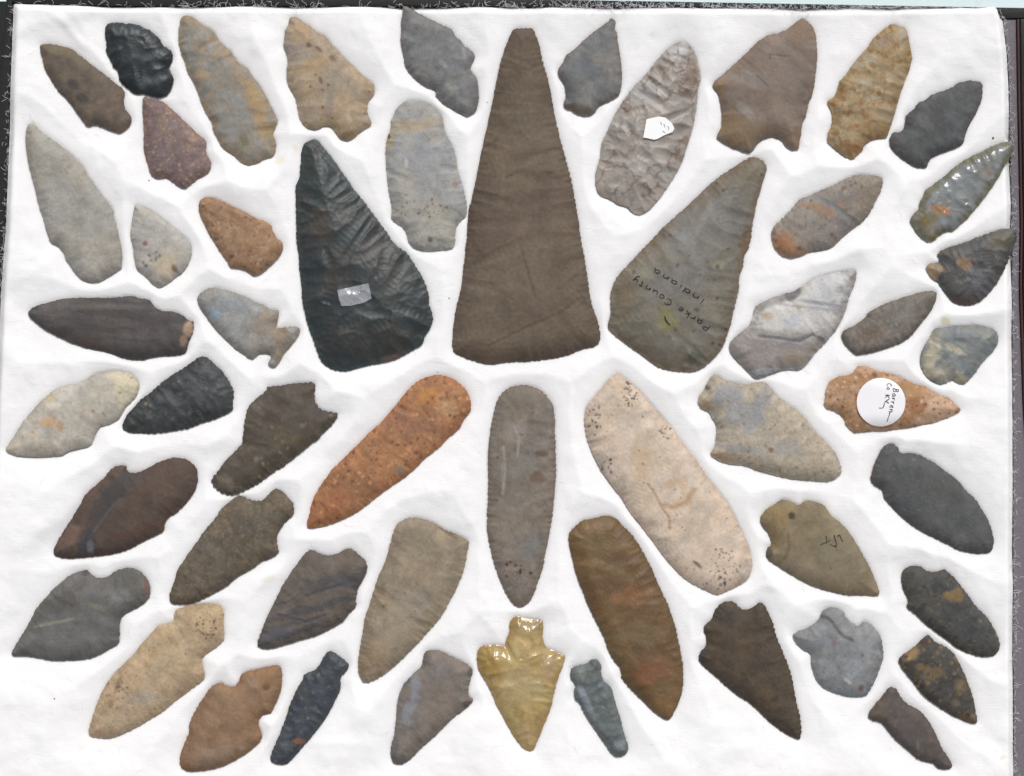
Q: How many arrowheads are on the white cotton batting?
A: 53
